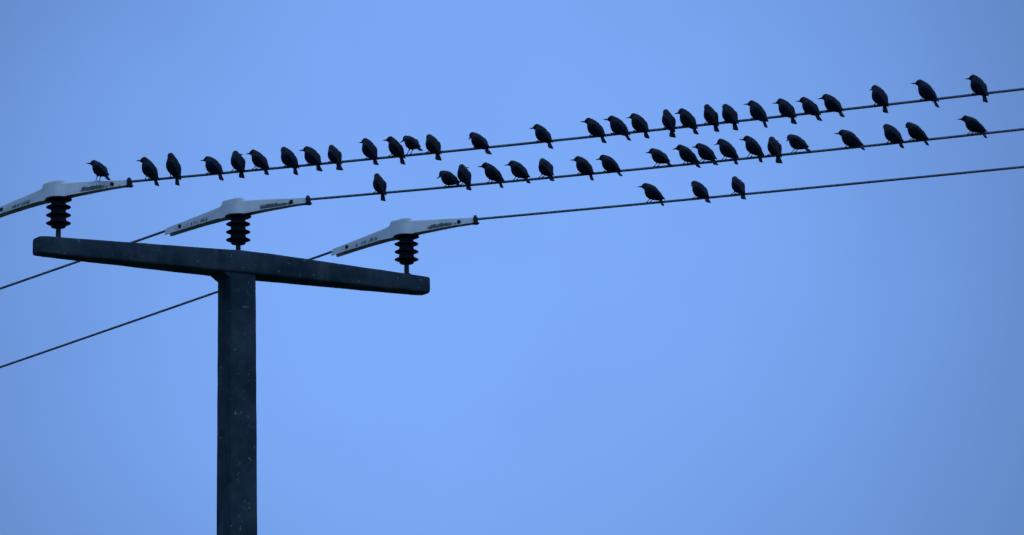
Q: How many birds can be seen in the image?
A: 51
